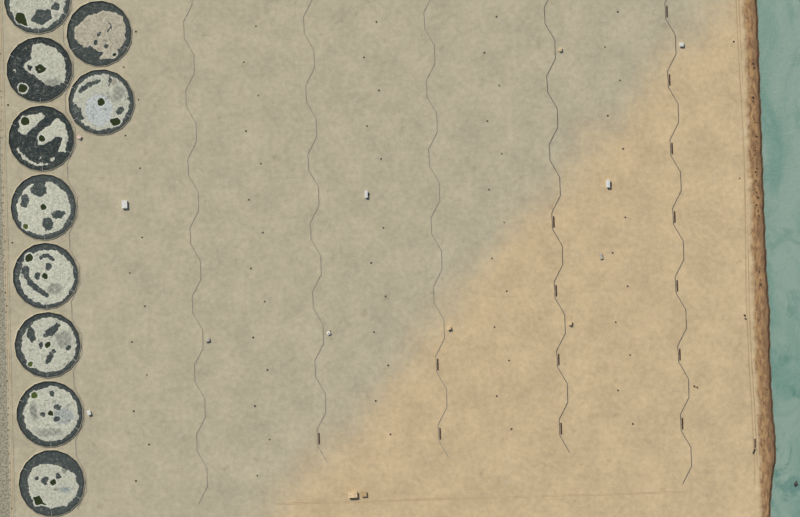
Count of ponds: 10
